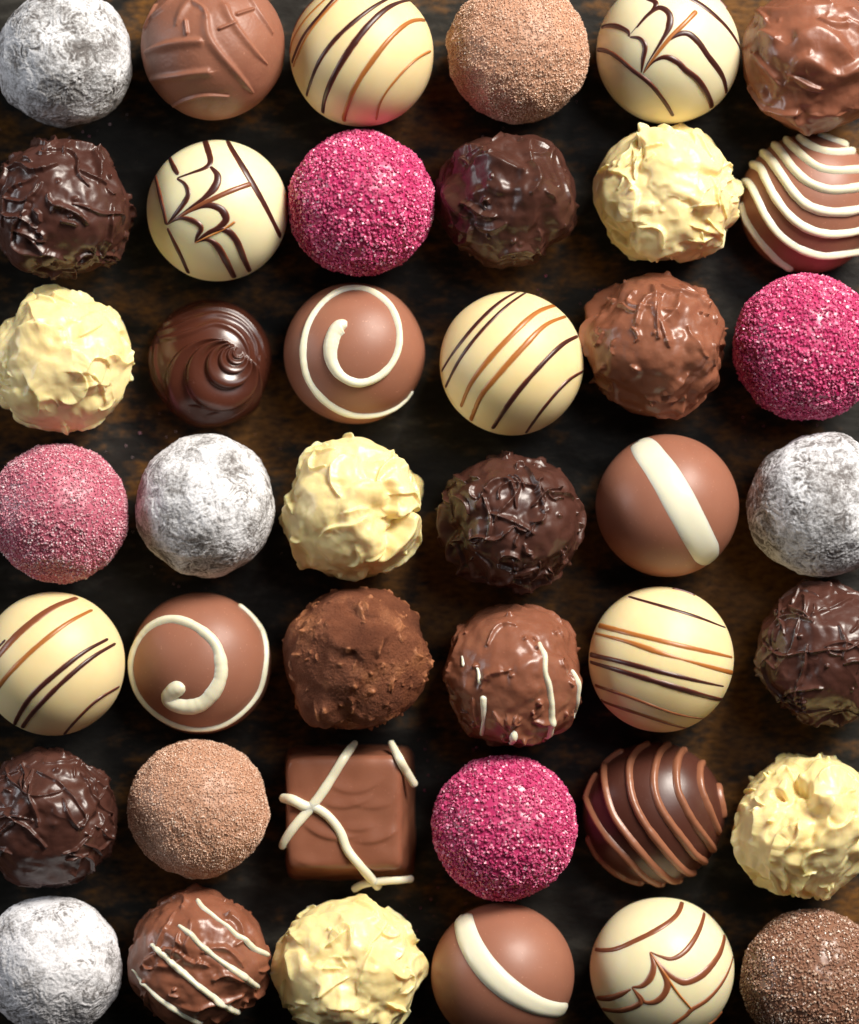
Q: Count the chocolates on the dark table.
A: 42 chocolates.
